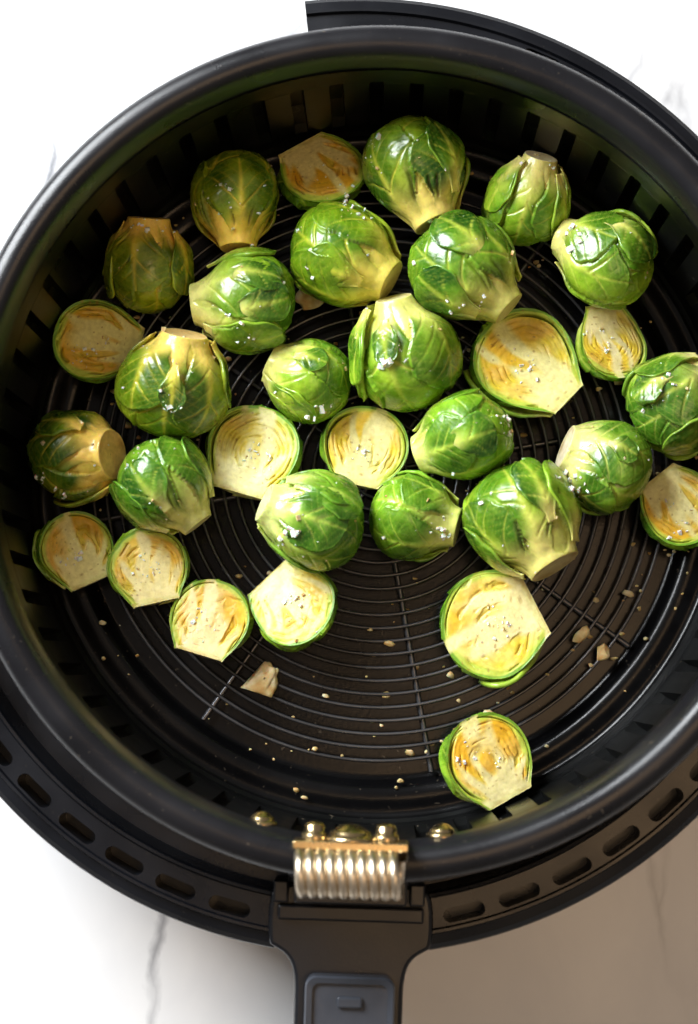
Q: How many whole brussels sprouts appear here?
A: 19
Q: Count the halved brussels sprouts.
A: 13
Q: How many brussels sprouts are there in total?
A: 32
